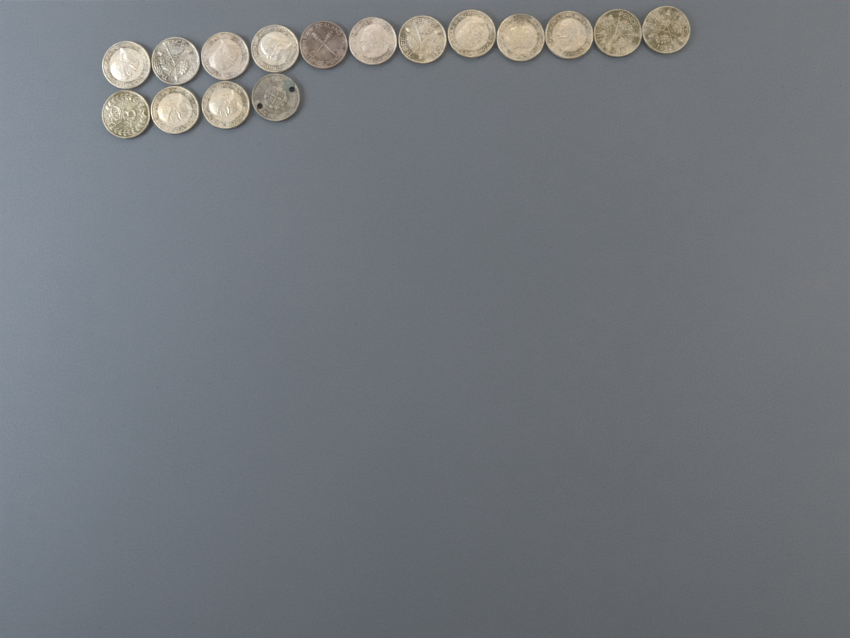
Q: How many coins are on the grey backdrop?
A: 16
